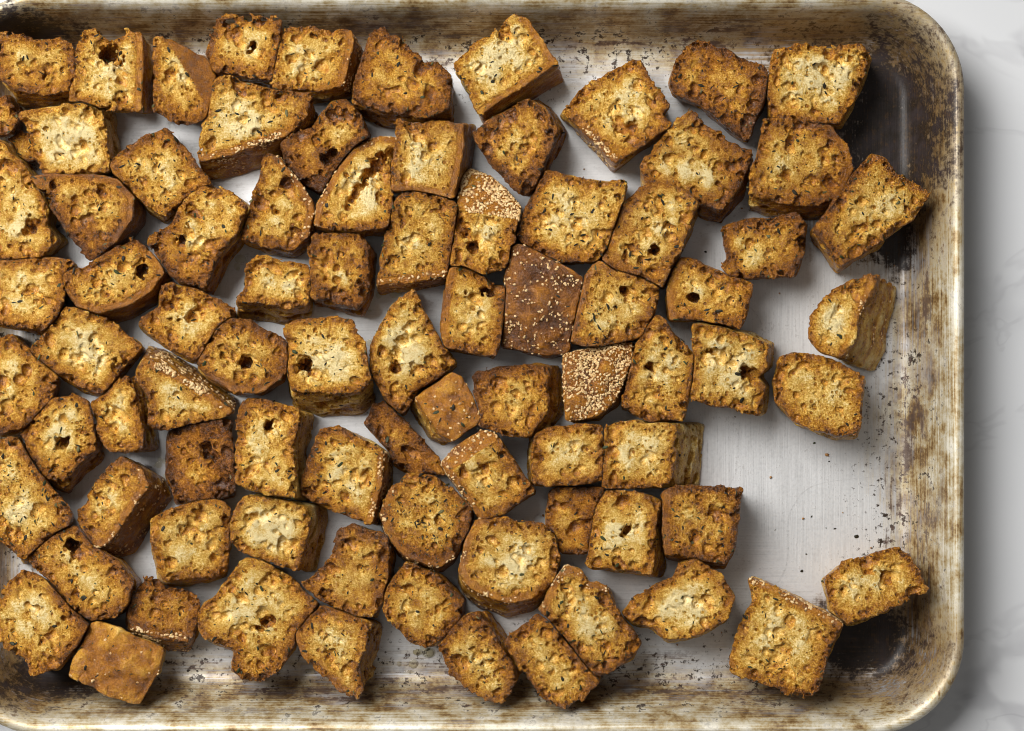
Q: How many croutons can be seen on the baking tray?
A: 85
